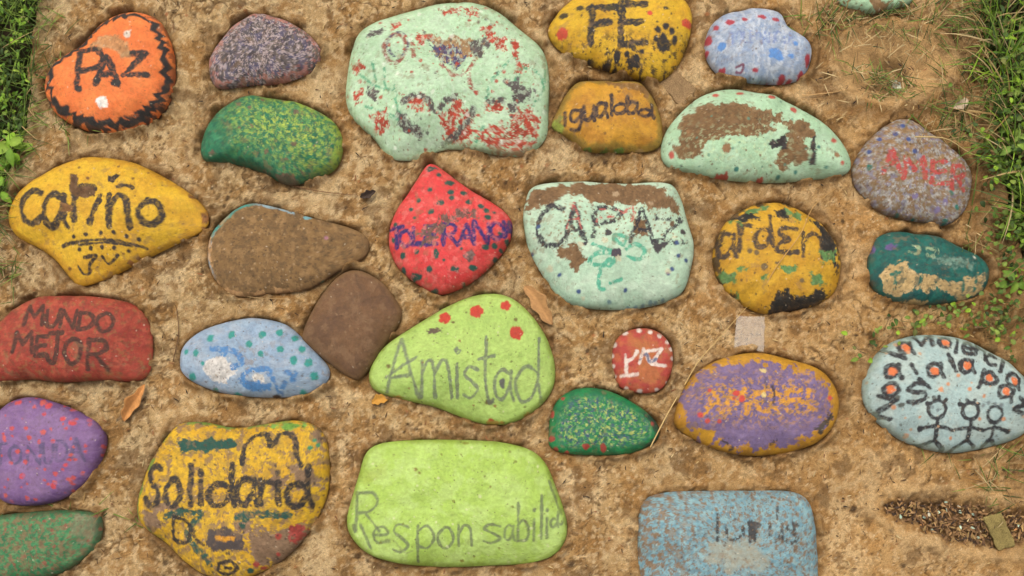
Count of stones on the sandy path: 29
